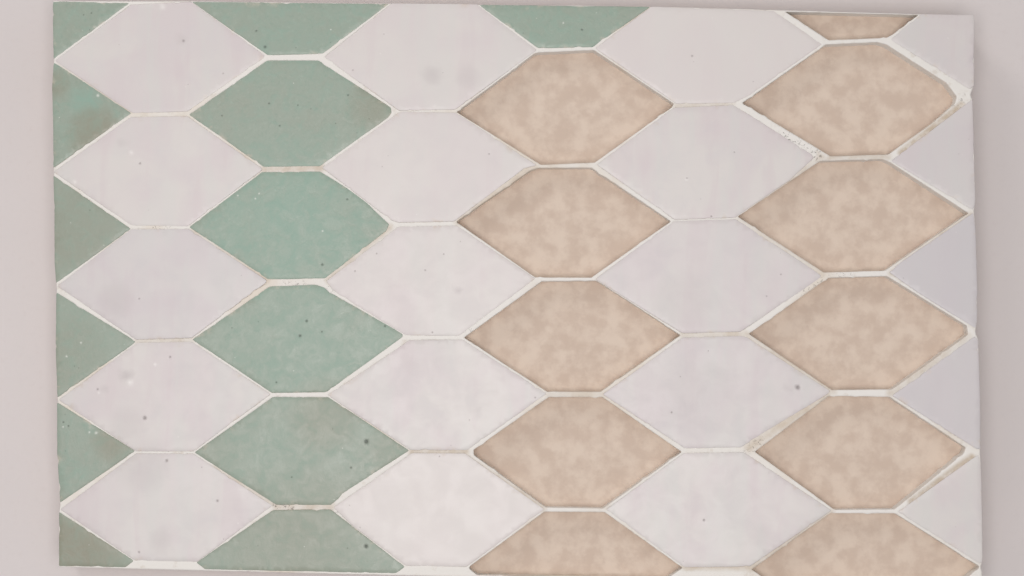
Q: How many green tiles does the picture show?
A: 13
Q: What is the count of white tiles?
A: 20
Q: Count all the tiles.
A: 33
